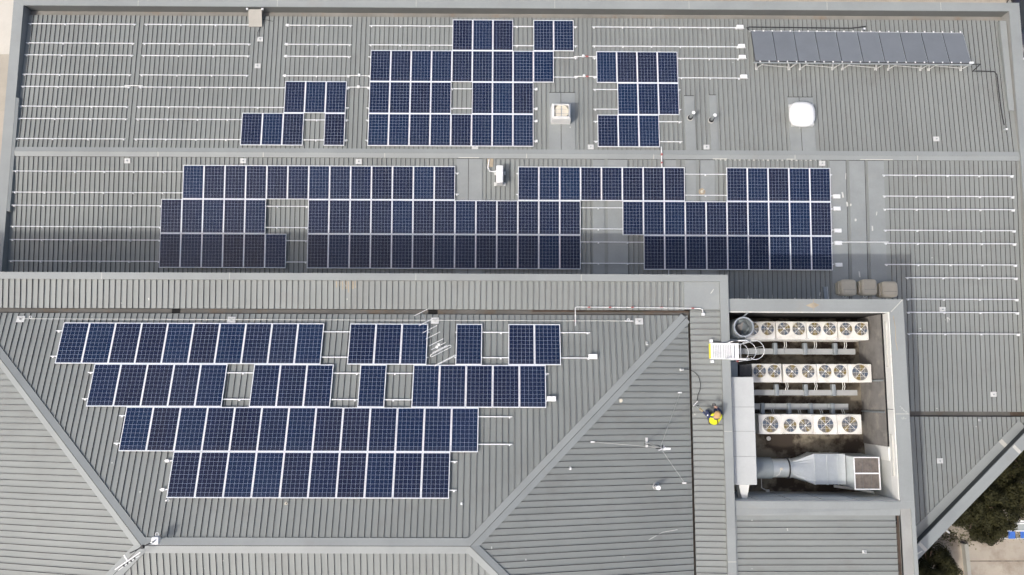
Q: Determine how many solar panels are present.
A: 181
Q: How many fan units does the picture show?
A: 12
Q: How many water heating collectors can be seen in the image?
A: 10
